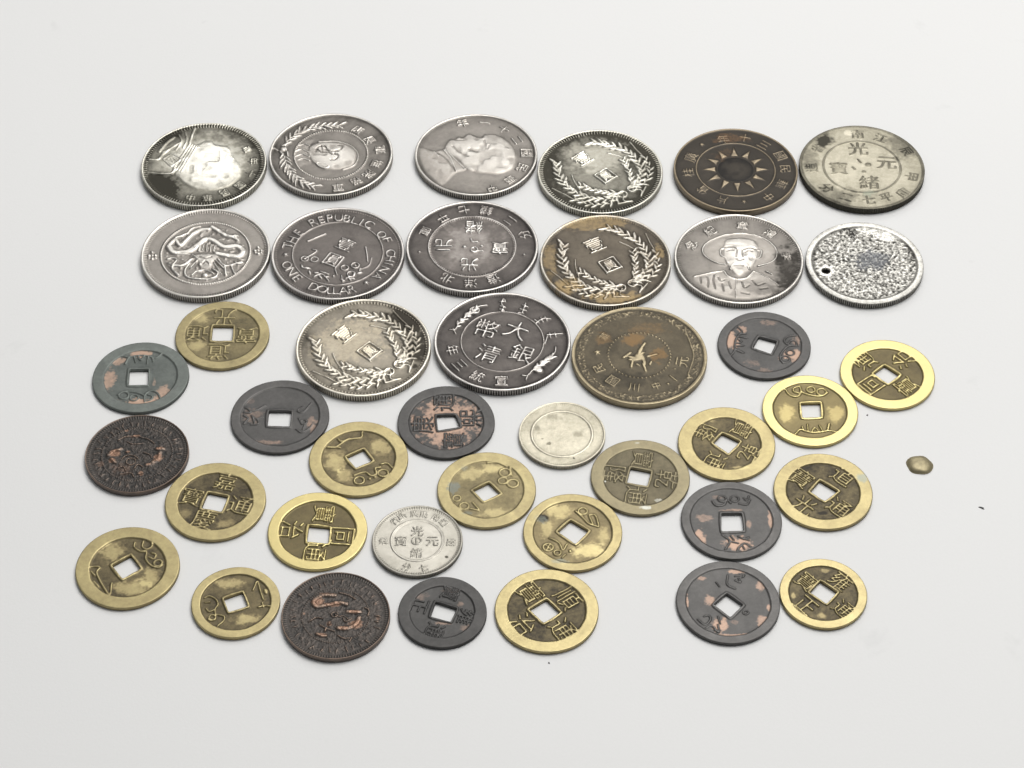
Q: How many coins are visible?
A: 41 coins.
